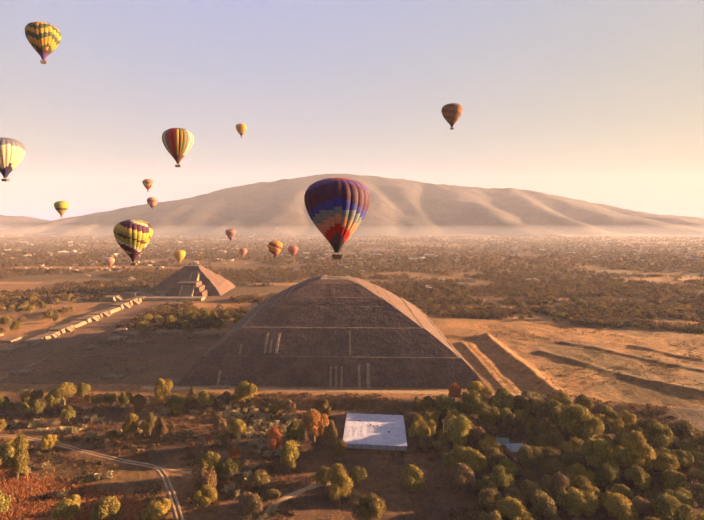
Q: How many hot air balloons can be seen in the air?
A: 16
